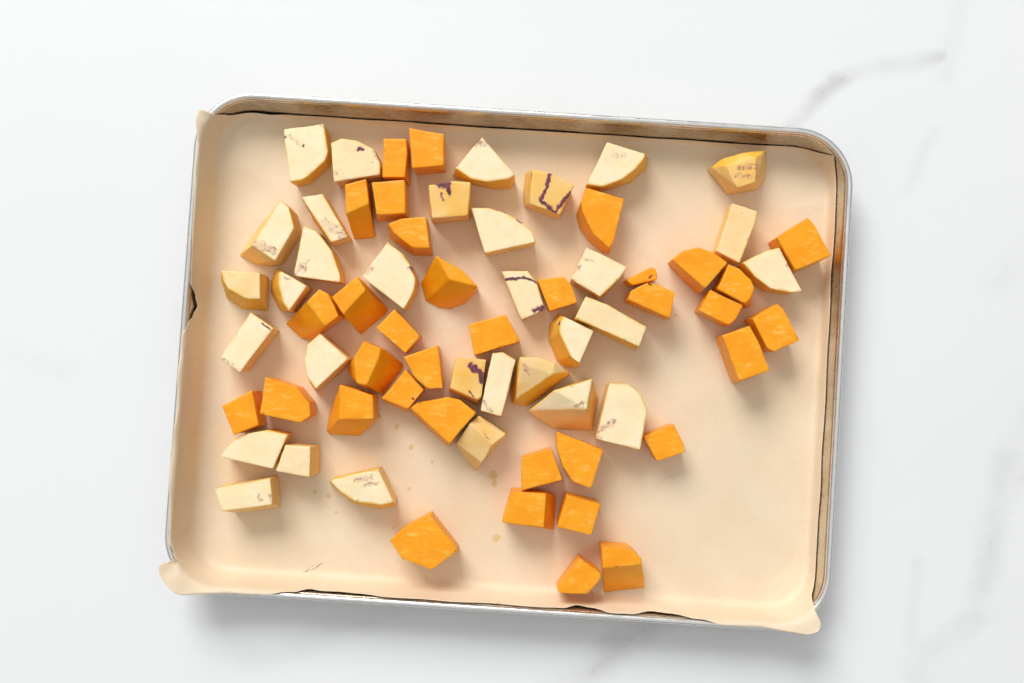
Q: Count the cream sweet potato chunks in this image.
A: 32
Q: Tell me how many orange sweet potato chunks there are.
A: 35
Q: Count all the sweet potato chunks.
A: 67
